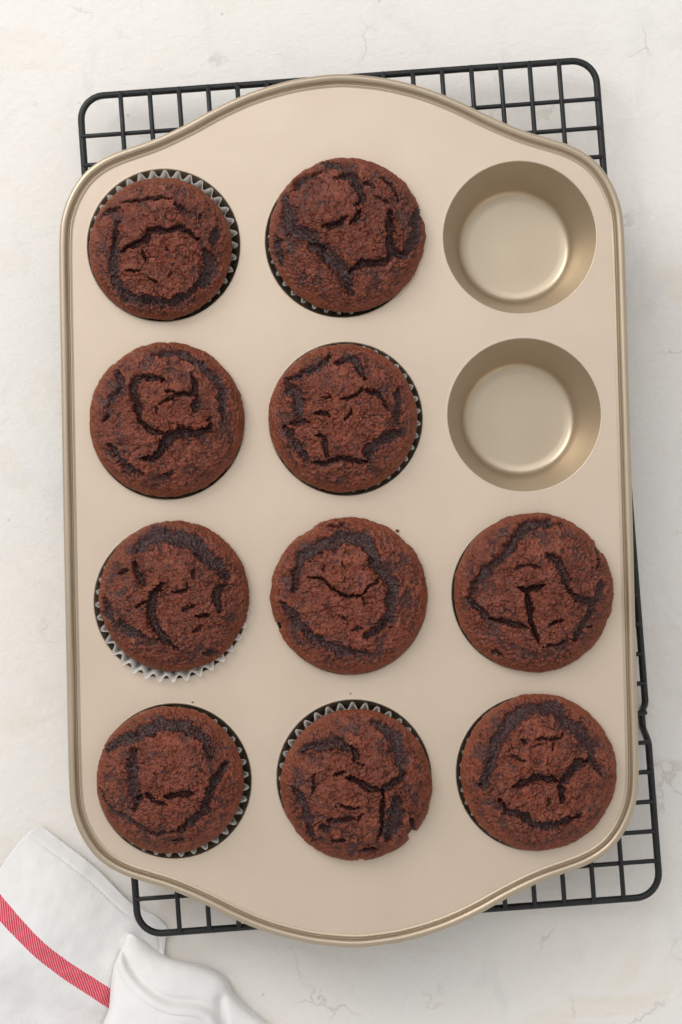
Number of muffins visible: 10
